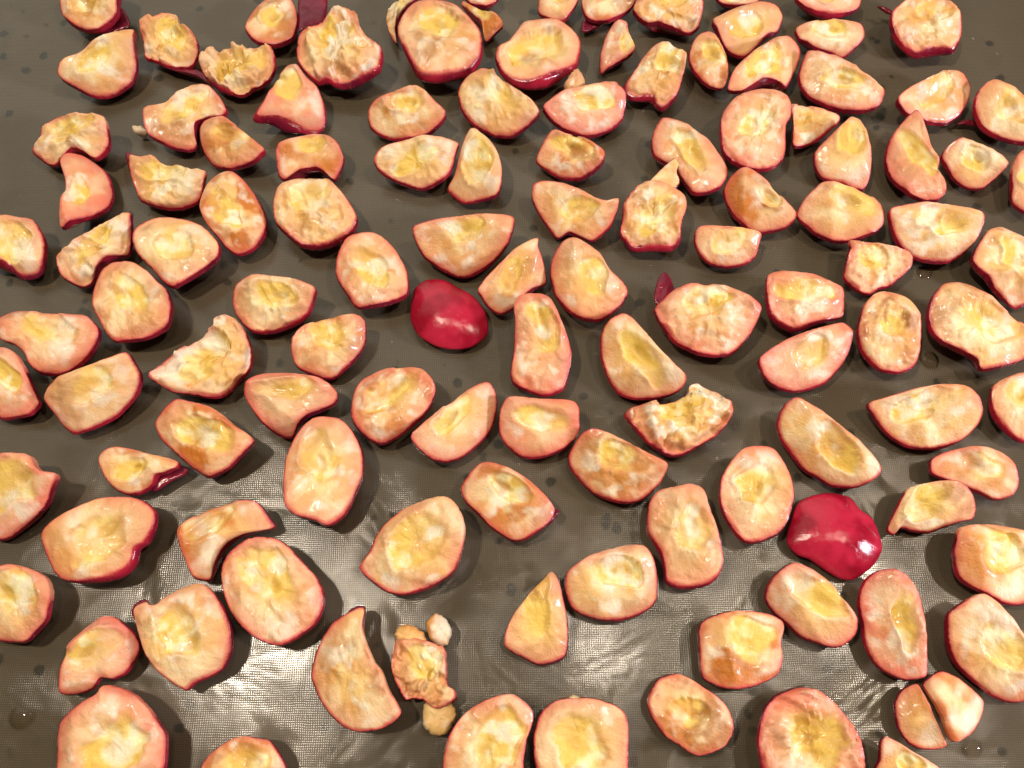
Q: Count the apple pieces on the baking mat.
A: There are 122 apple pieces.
